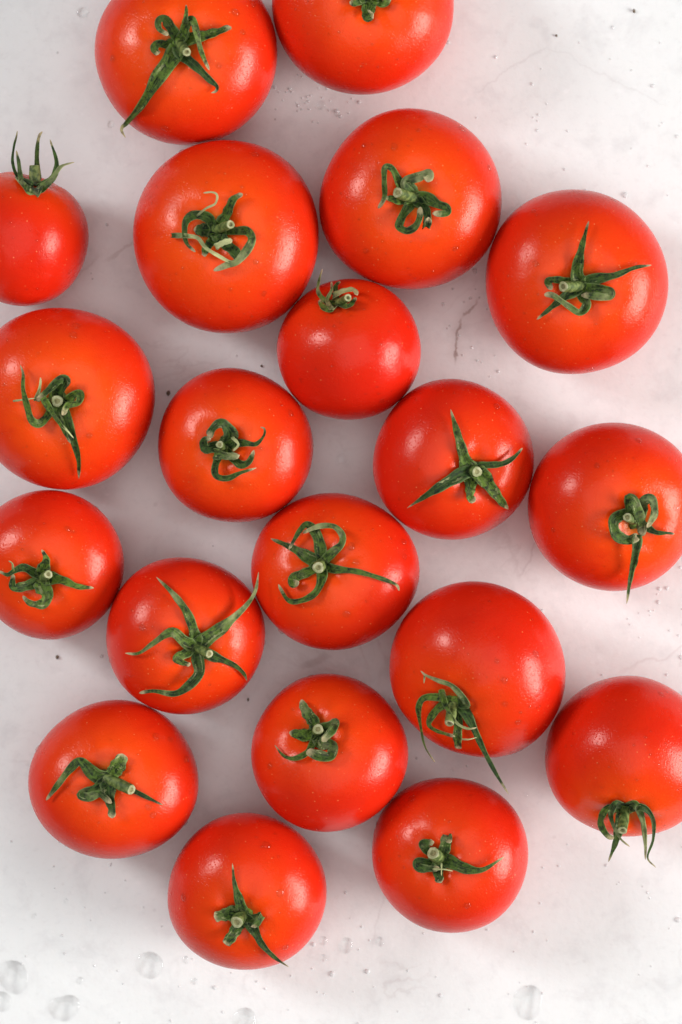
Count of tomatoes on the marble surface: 20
